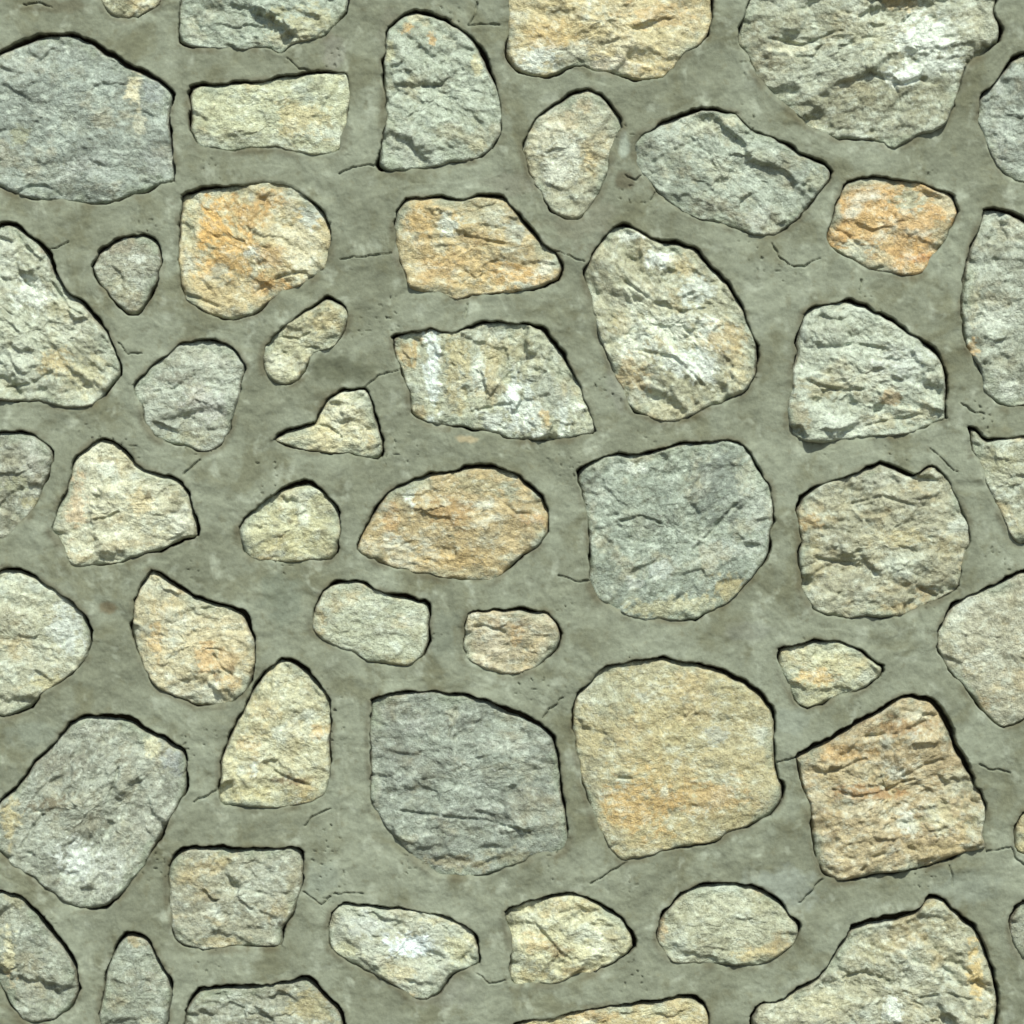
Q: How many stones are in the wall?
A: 51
